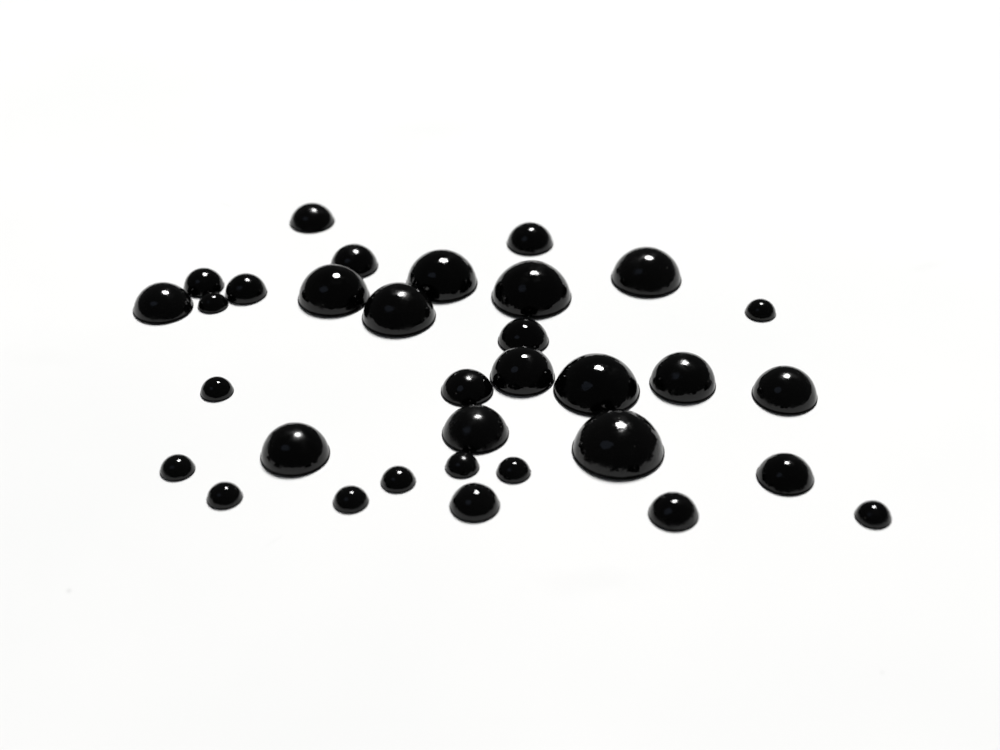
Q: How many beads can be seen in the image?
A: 33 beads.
